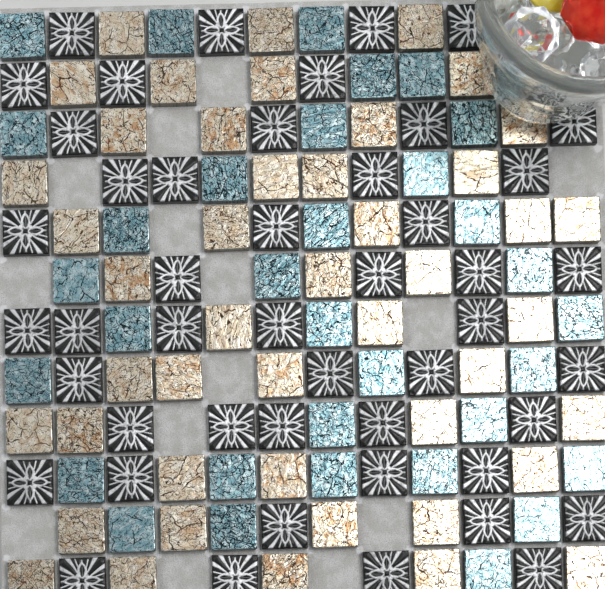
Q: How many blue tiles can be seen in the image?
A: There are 33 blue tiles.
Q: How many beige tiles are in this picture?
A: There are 47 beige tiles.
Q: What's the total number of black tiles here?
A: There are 47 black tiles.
